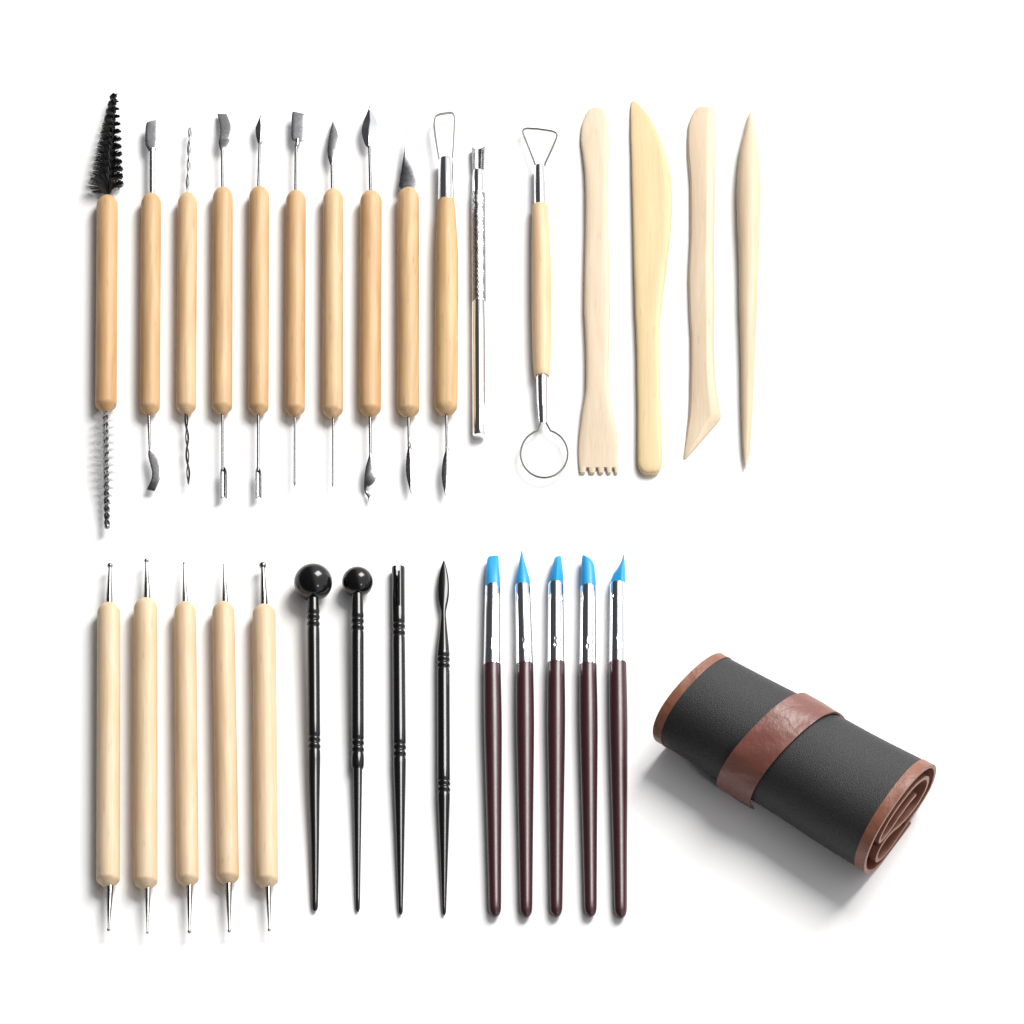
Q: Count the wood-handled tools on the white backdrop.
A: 16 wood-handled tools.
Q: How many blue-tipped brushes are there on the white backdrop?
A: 5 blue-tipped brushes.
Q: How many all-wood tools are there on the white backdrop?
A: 4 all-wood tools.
